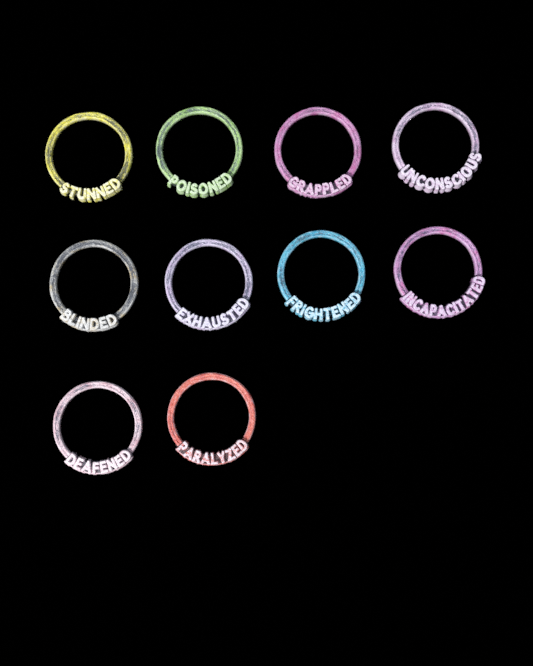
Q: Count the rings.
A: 10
